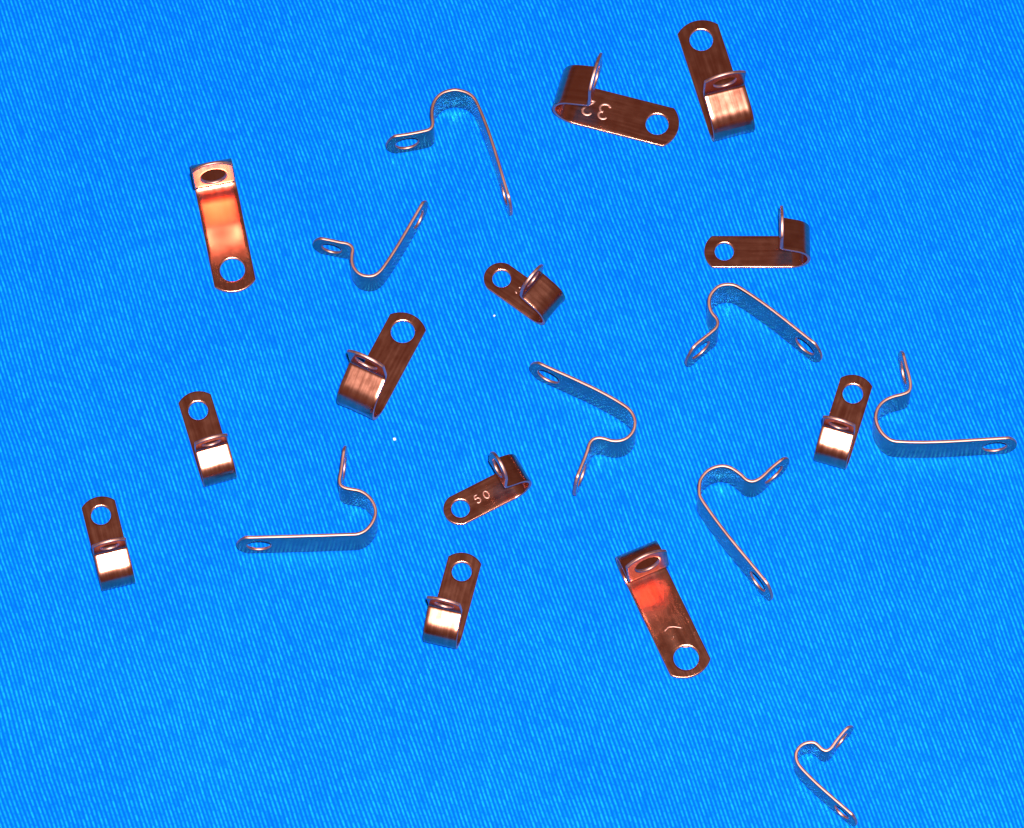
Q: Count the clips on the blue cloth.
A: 20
